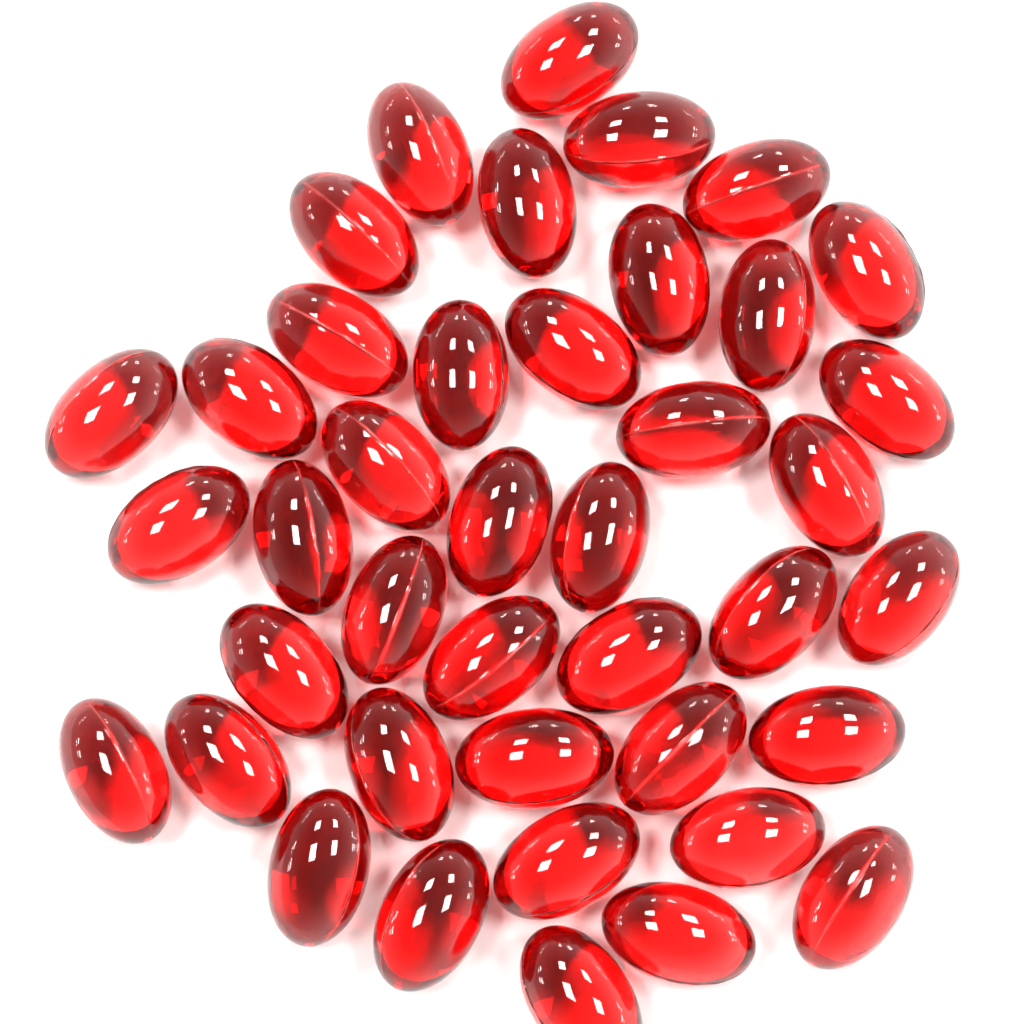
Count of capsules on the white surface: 41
